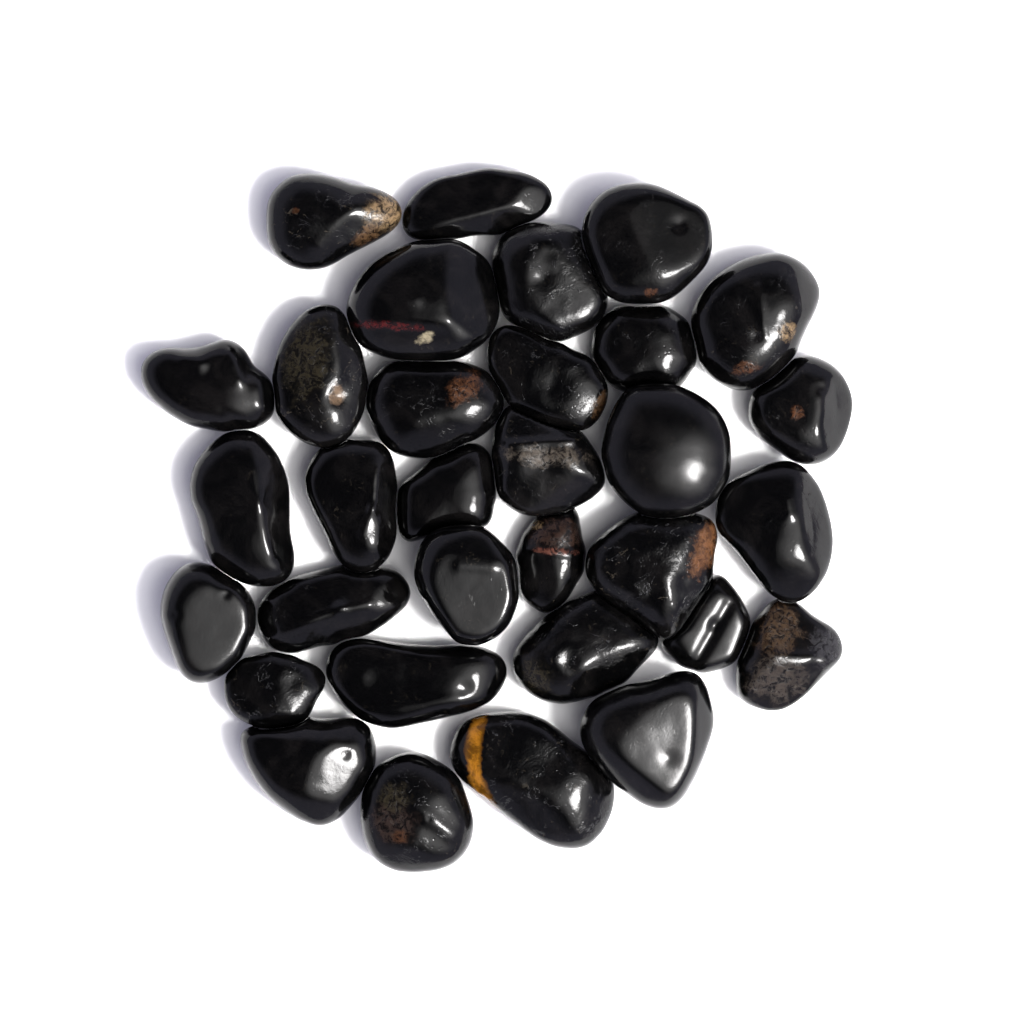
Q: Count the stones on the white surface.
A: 32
